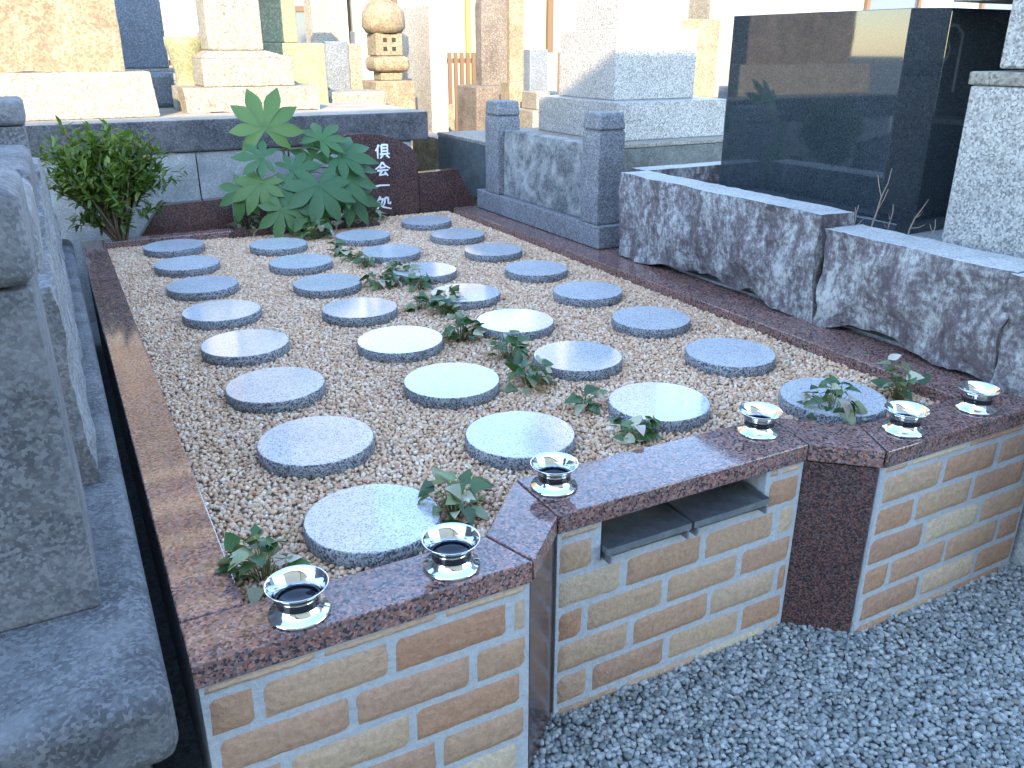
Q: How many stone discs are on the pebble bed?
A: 30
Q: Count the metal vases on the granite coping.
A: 6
